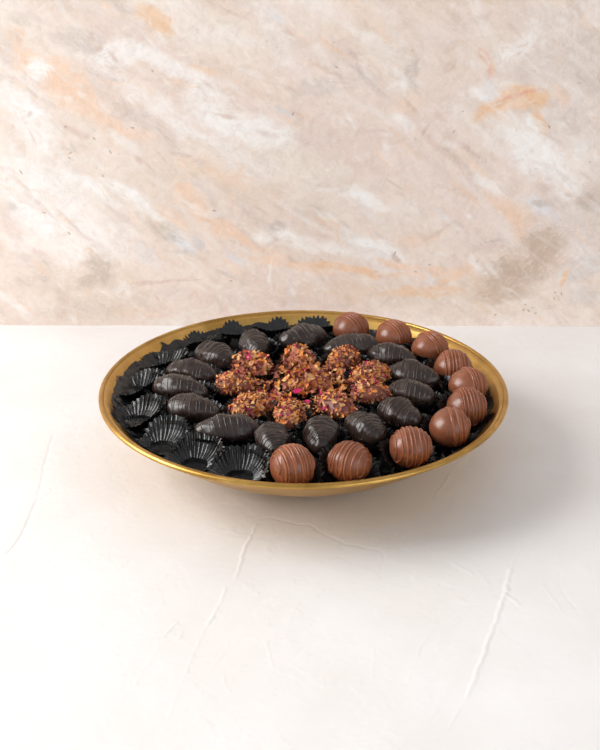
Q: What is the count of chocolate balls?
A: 10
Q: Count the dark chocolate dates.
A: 15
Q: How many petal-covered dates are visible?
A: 10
